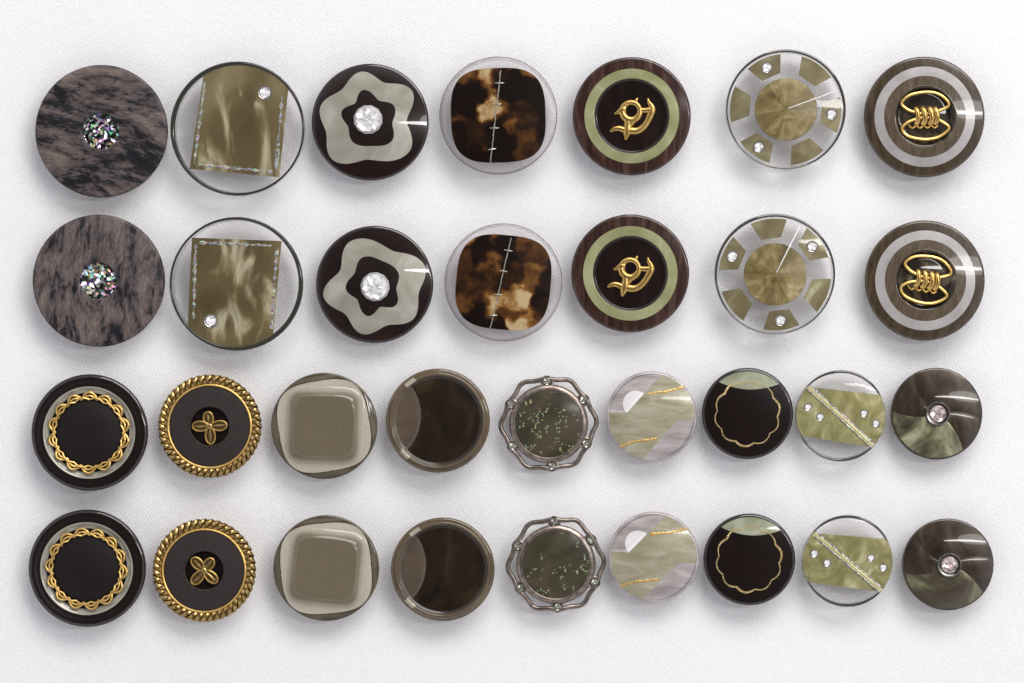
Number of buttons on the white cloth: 32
